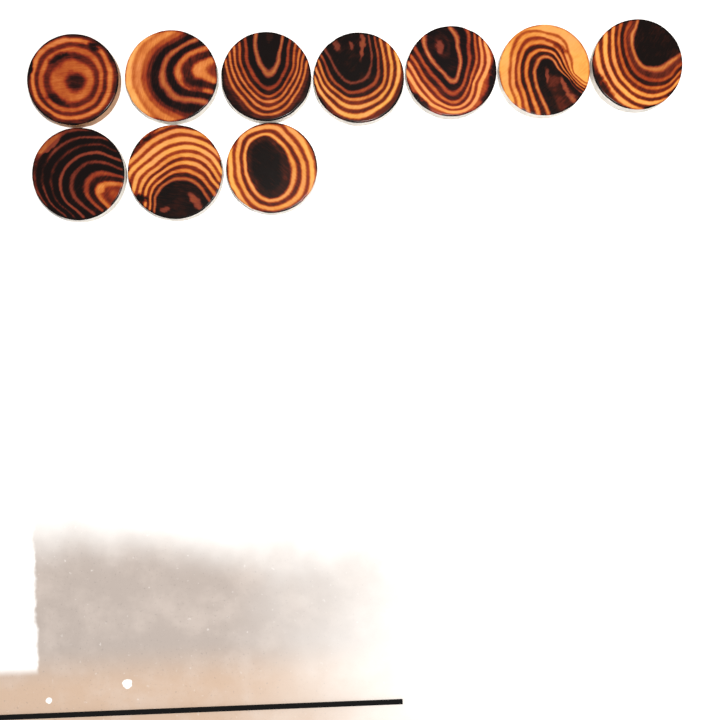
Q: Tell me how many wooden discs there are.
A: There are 10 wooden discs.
